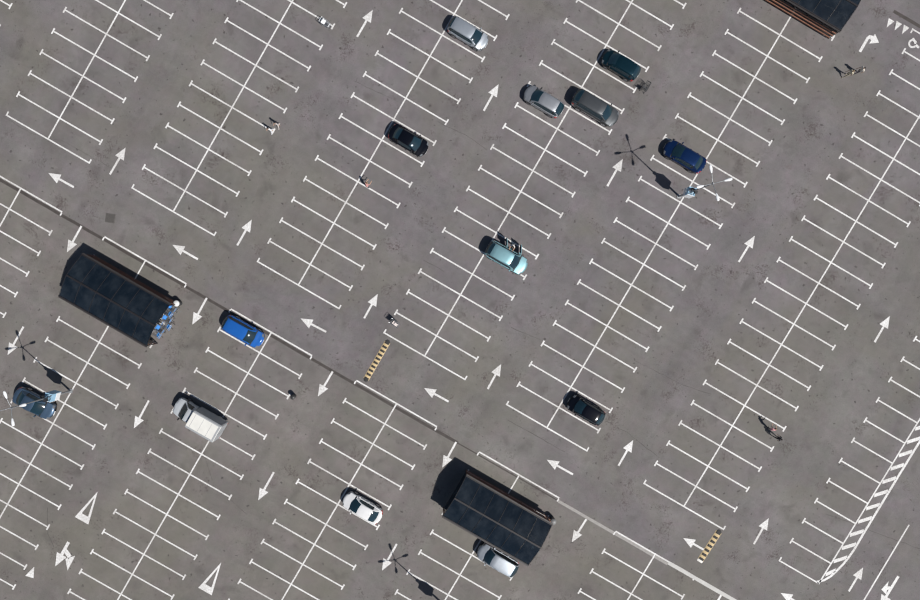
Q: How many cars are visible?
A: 12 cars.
